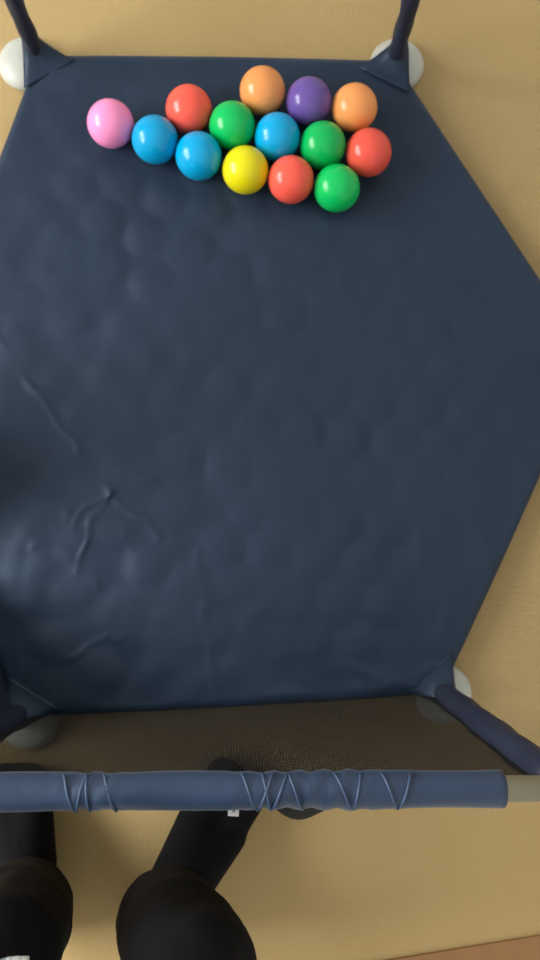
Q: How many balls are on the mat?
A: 14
